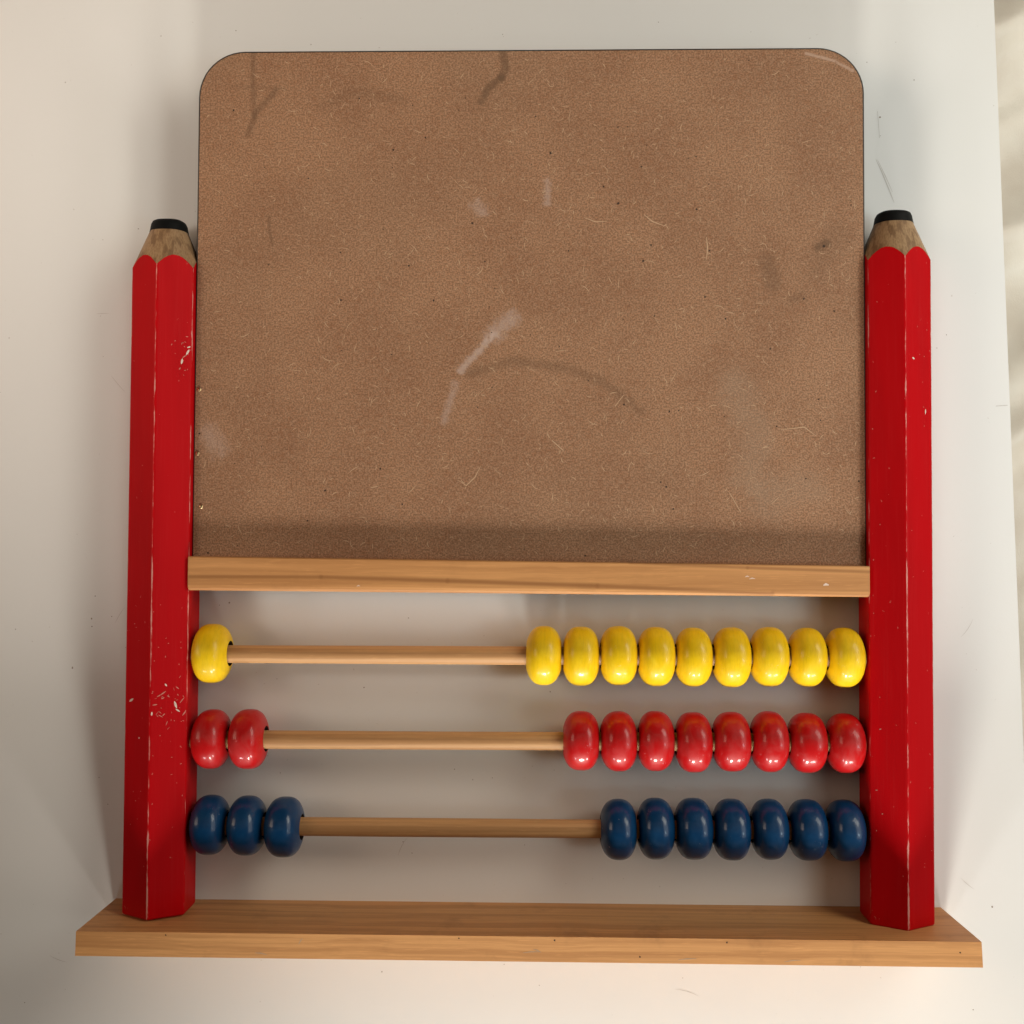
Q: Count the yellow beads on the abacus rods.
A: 10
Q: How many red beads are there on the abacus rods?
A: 10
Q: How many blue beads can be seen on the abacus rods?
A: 10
